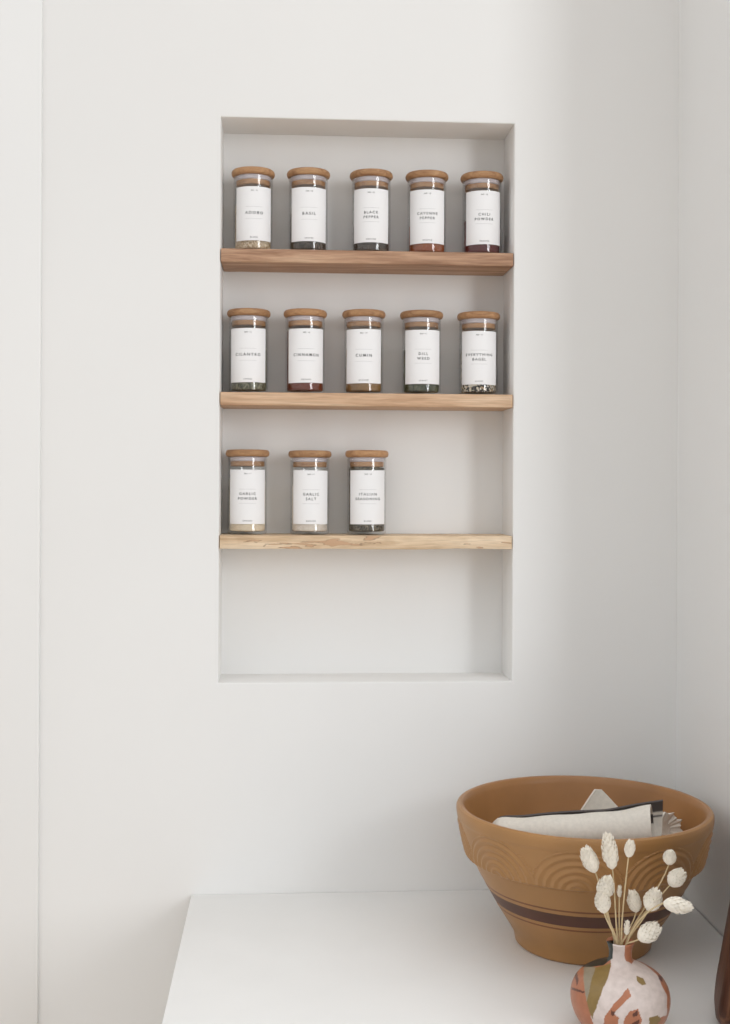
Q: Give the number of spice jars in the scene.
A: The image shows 13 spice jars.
